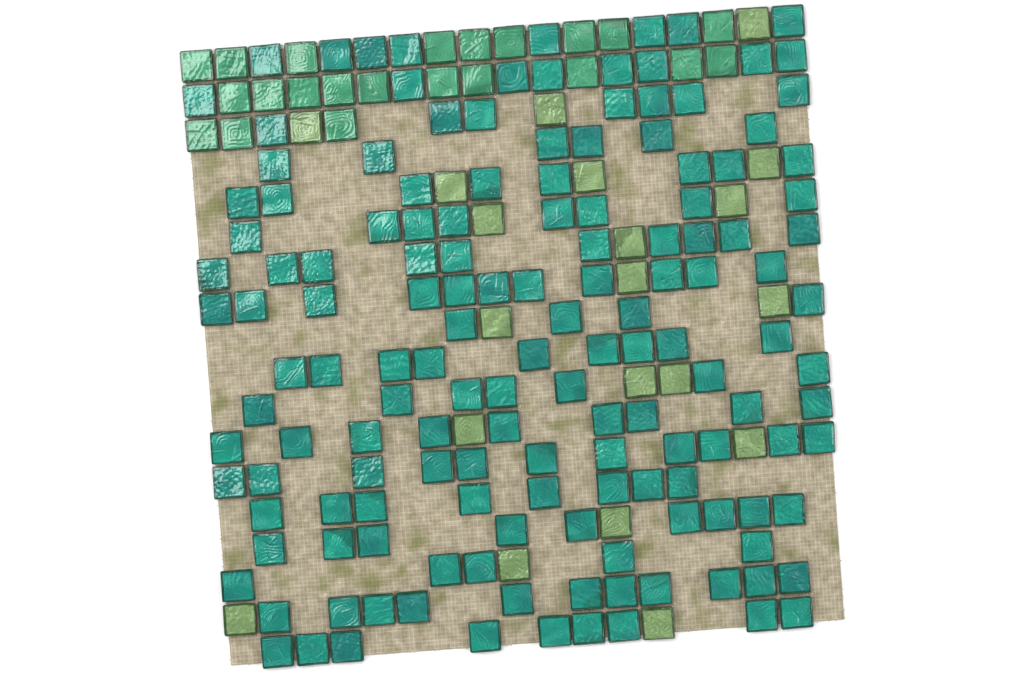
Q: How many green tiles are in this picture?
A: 22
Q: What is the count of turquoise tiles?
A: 148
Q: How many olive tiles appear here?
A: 20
